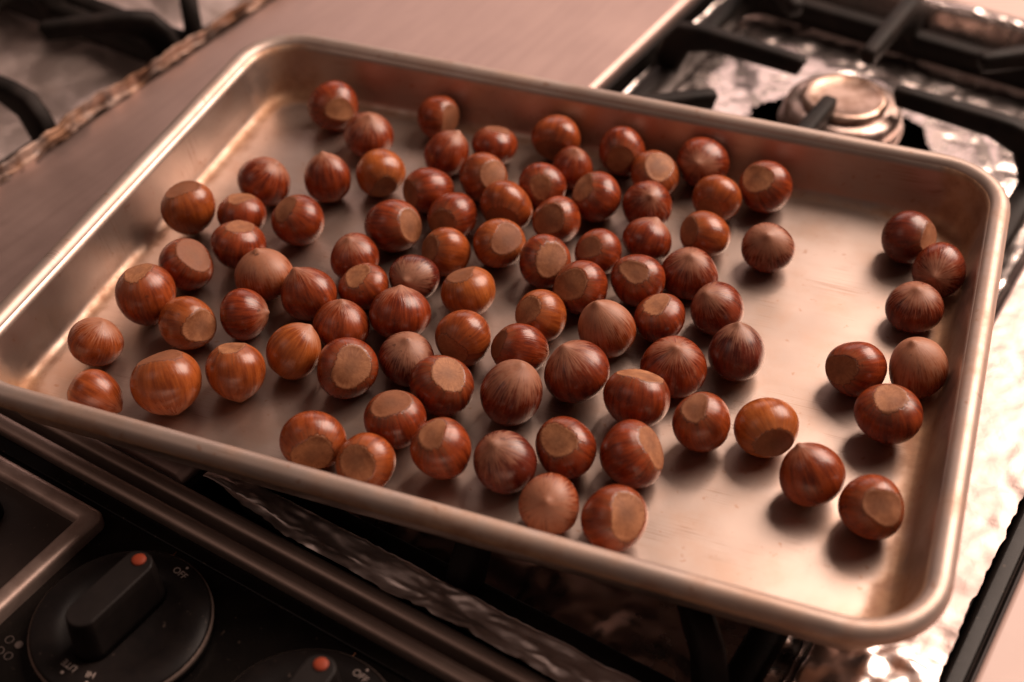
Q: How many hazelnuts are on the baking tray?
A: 88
